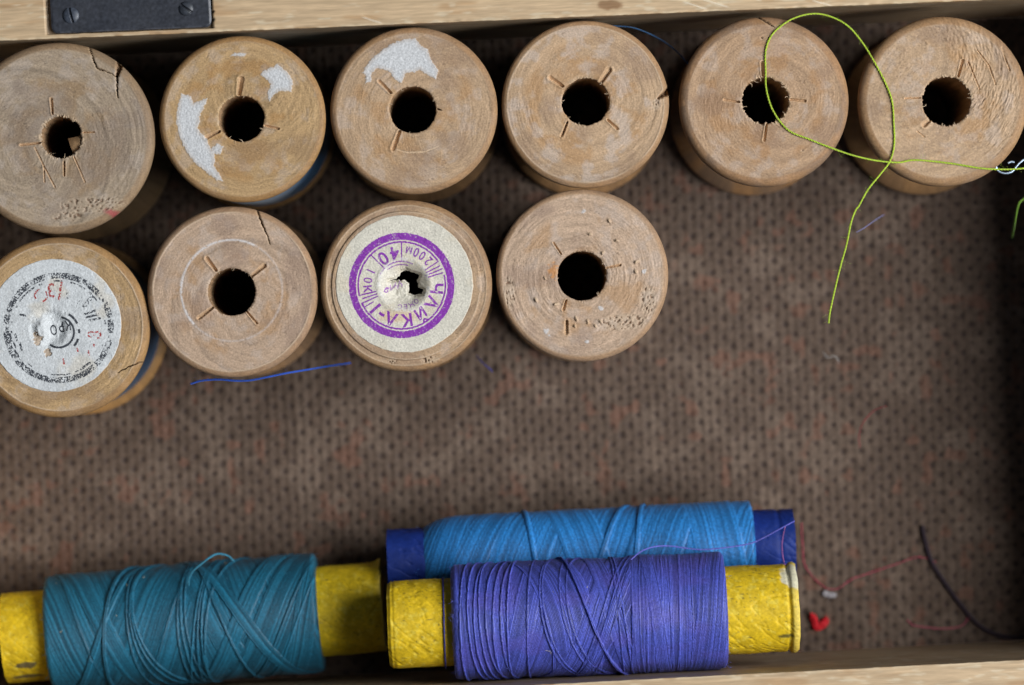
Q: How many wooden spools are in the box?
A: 10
